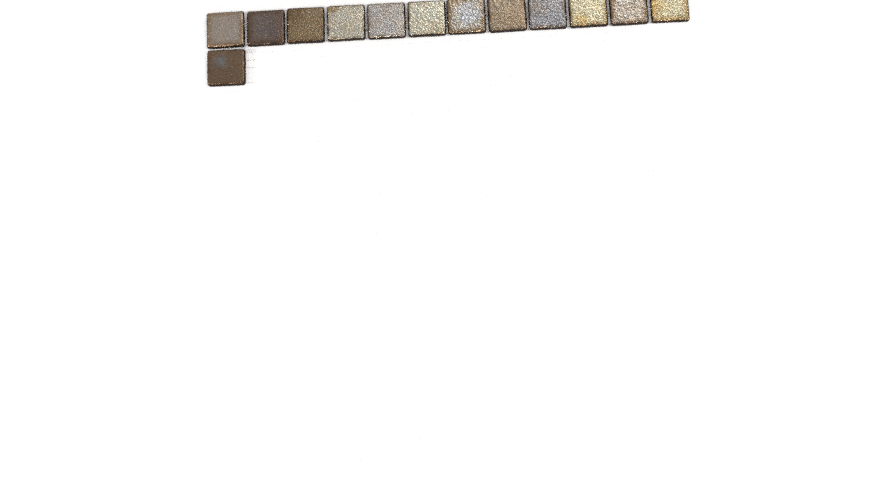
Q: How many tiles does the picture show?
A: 13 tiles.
